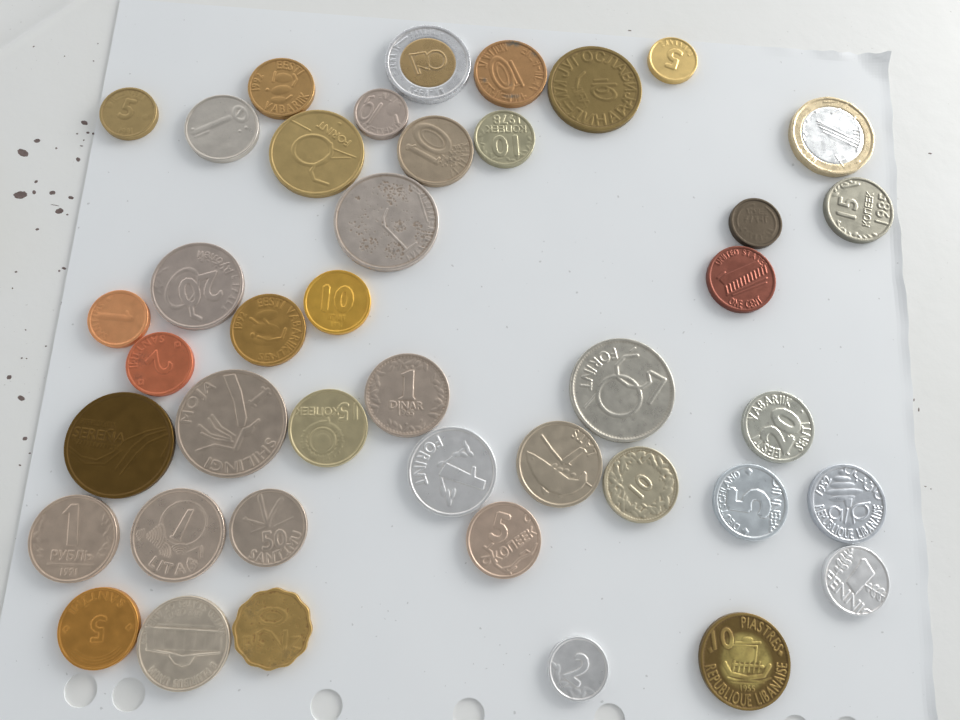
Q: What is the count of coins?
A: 42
